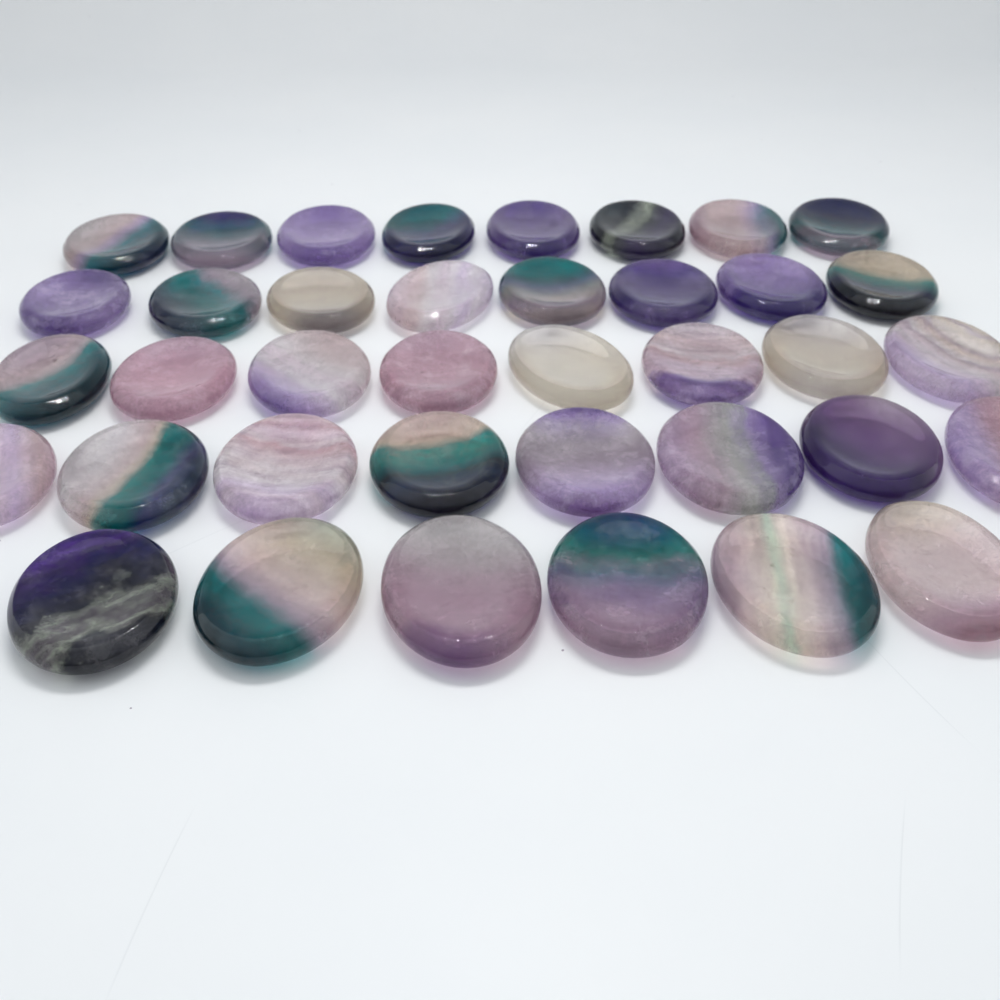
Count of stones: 38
